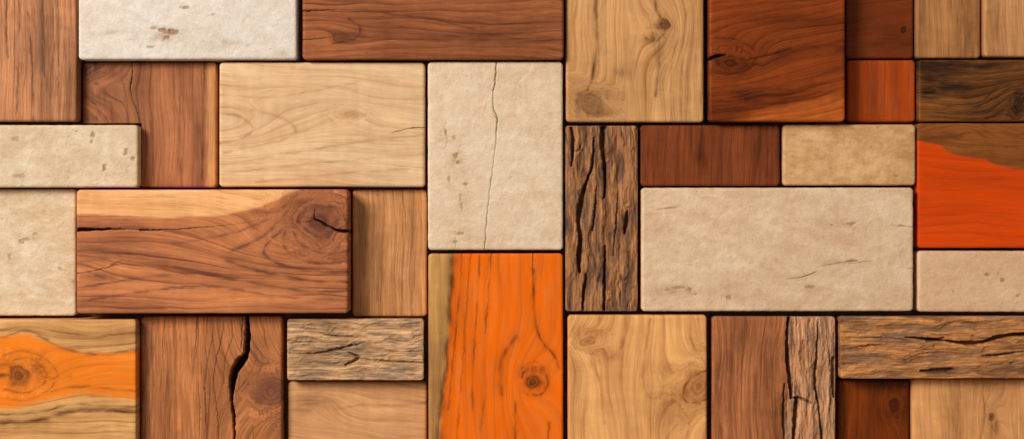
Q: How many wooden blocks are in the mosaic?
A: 26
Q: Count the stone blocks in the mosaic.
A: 7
